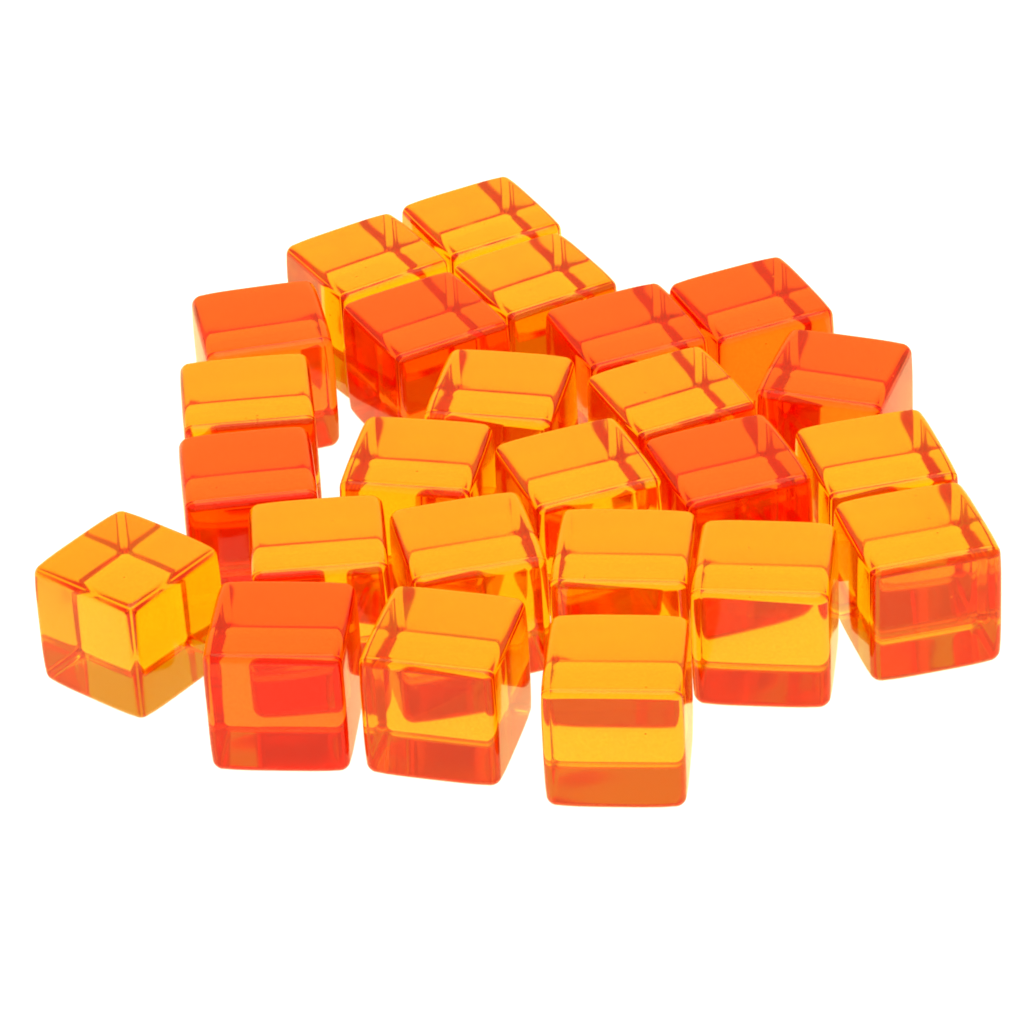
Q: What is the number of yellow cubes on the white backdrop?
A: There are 17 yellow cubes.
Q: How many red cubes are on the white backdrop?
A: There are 8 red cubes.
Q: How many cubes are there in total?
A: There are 25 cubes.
